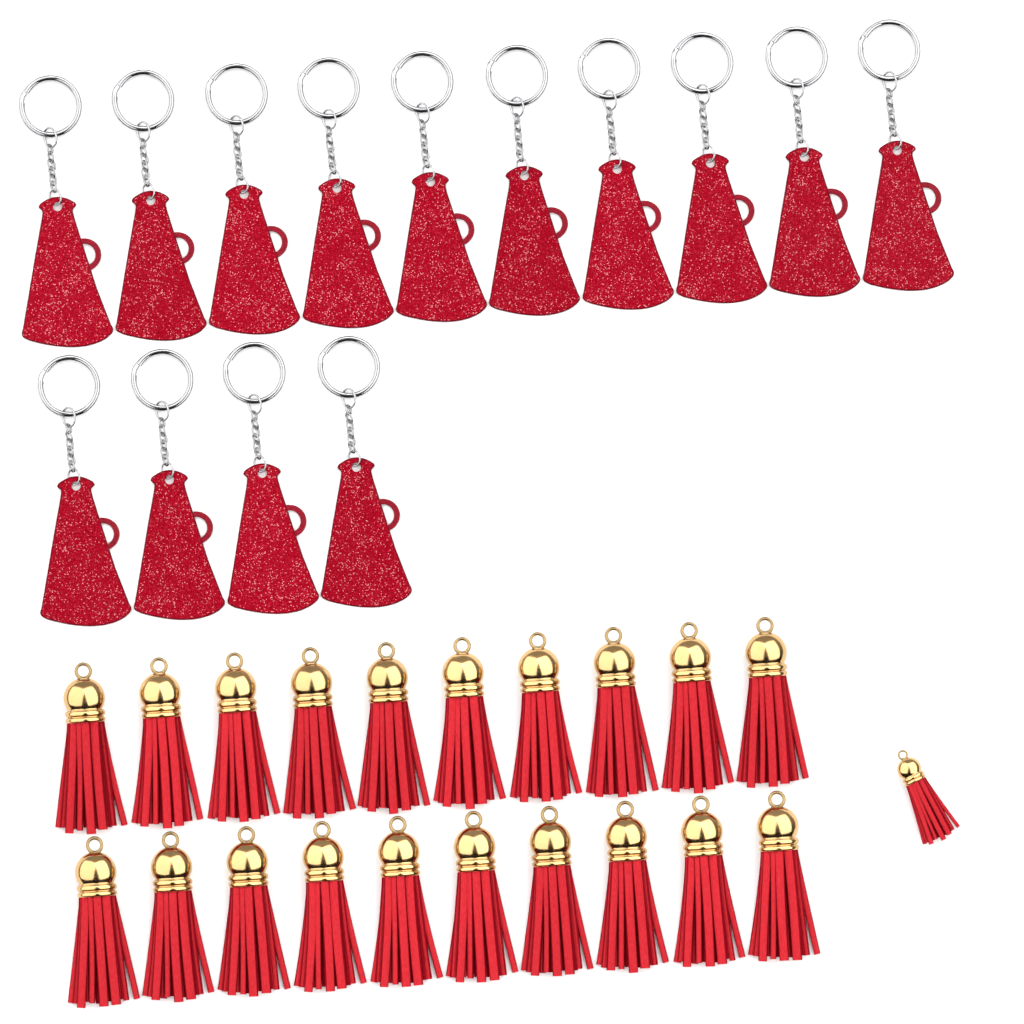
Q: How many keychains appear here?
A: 14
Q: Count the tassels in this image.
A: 21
